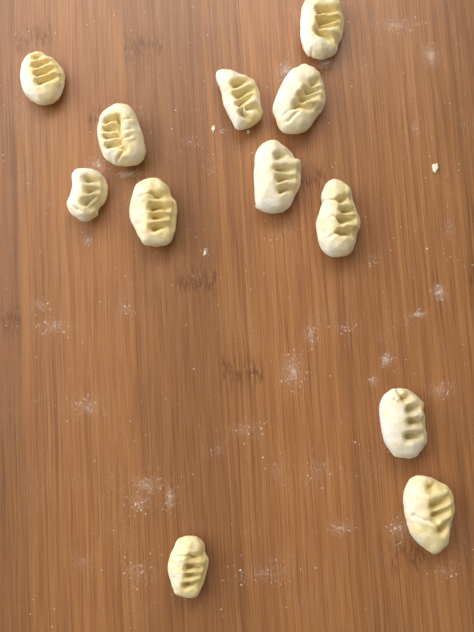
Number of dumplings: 12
